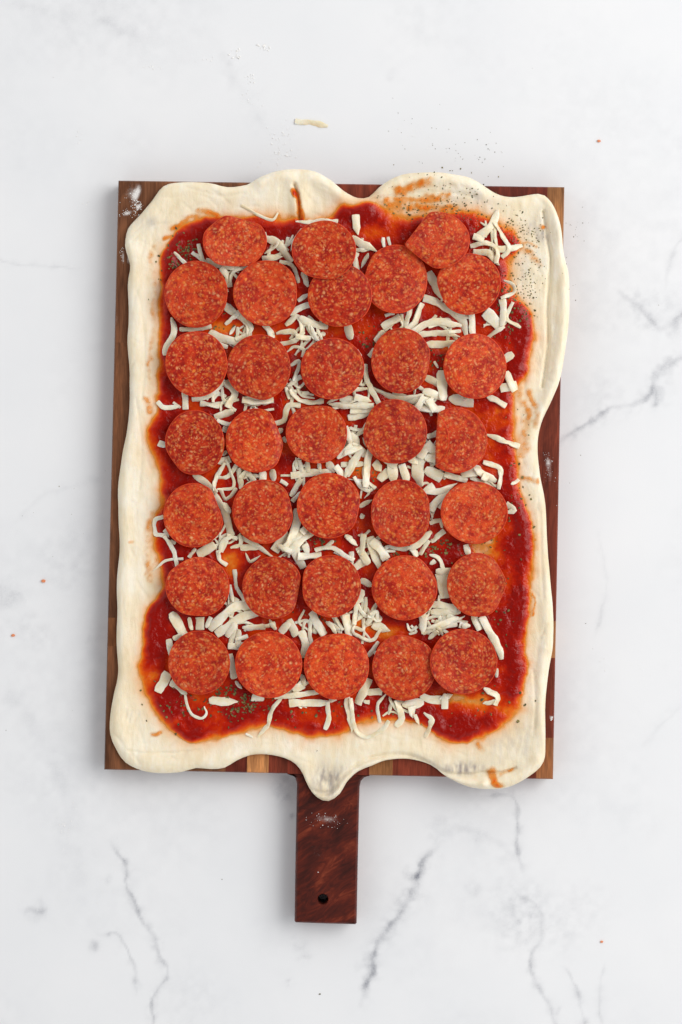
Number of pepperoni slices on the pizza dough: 33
